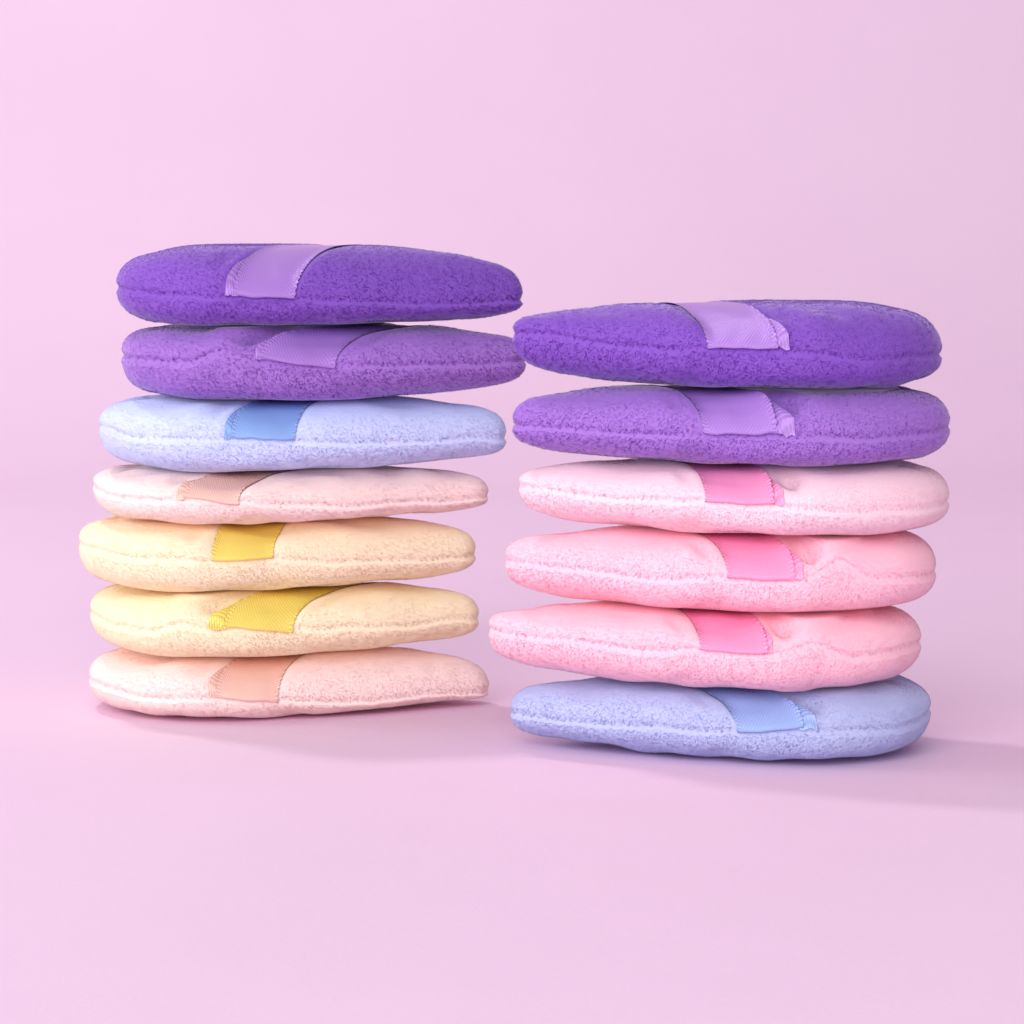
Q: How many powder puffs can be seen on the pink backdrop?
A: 13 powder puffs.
